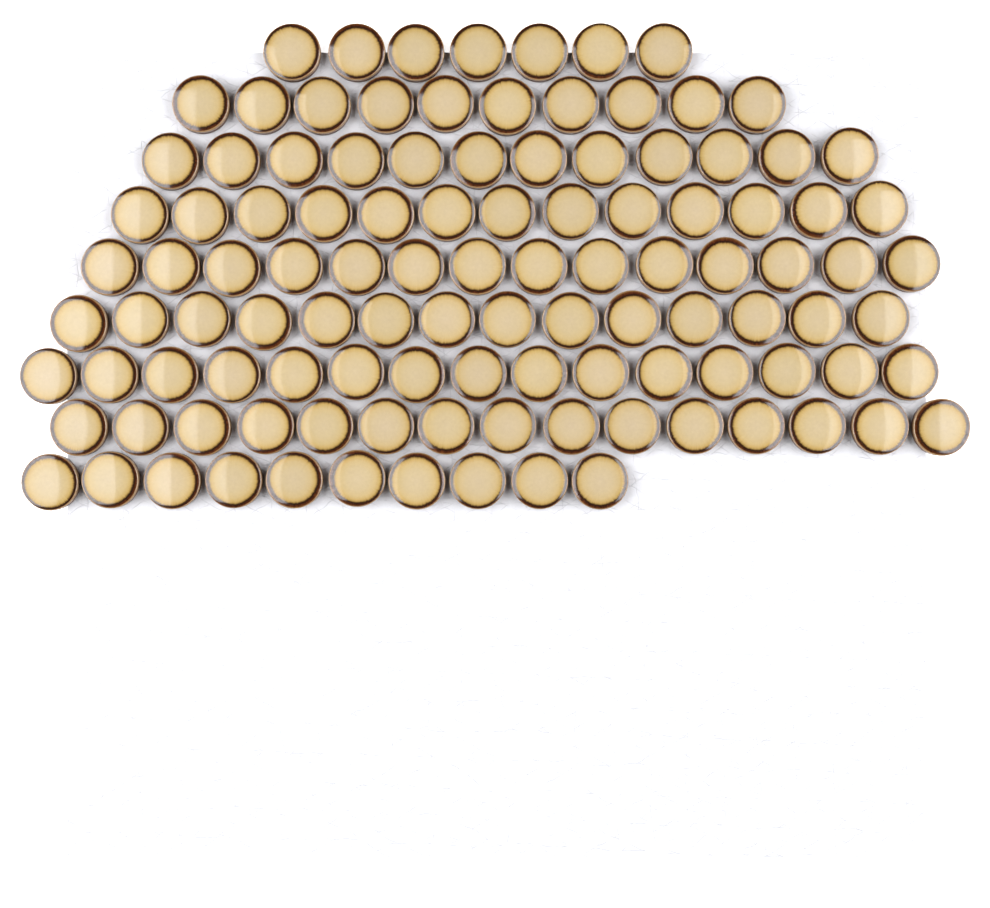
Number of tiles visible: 110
